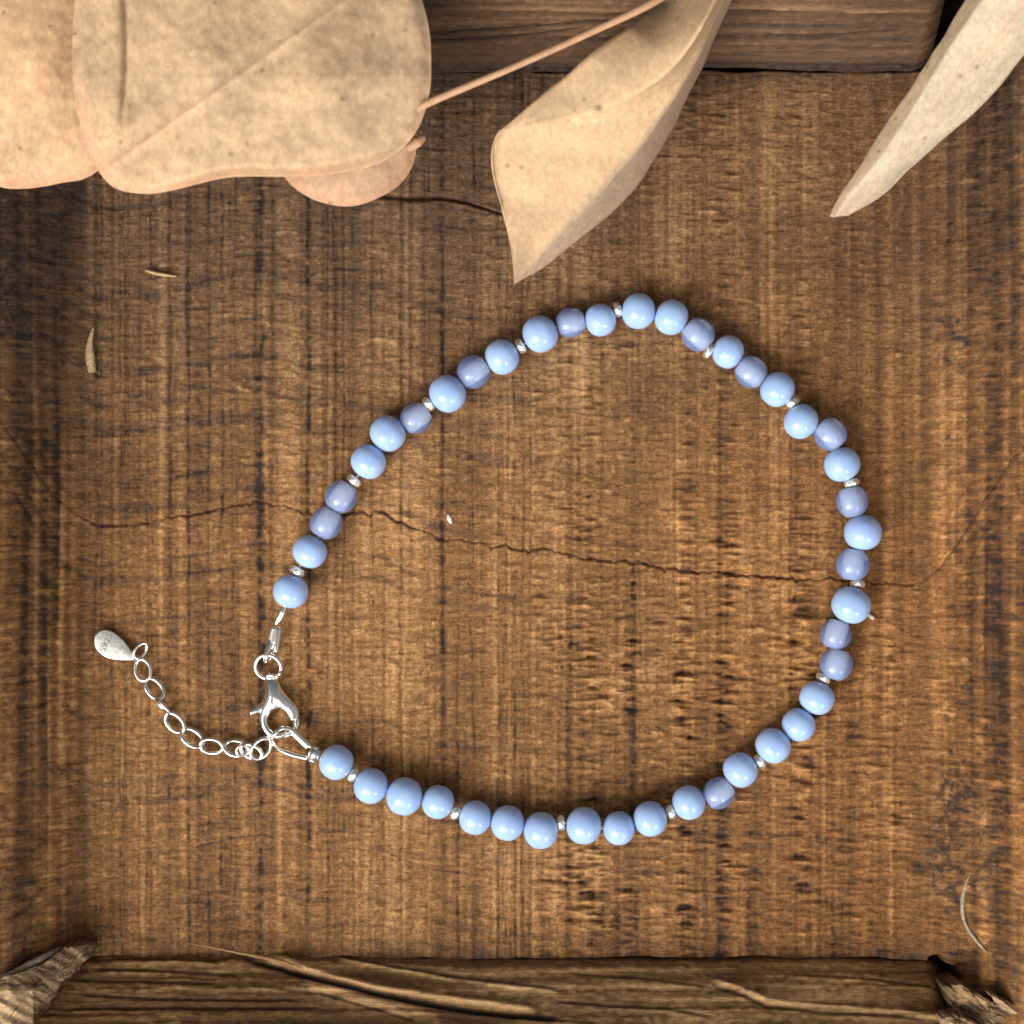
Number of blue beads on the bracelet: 44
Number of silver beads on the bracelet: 15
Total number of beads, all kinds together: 59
